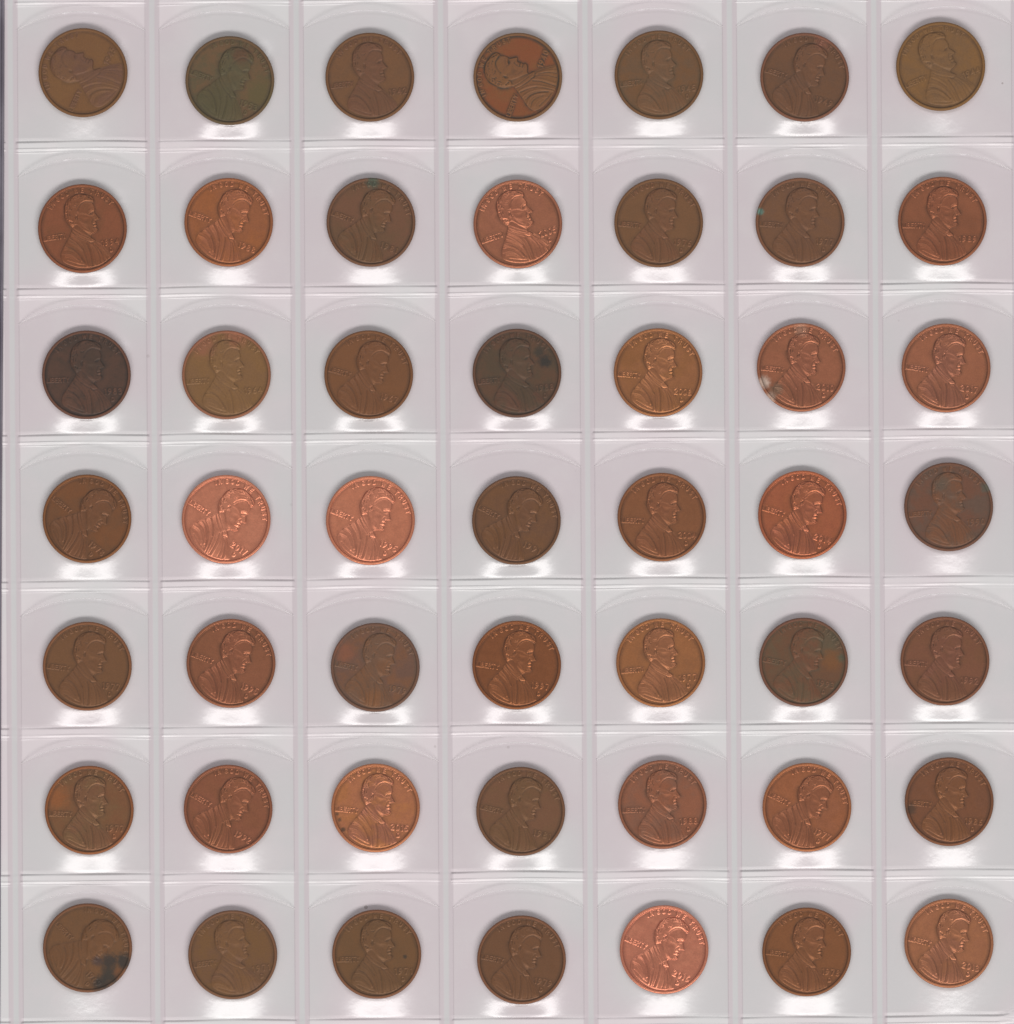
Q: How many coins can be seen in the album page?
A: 49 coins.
